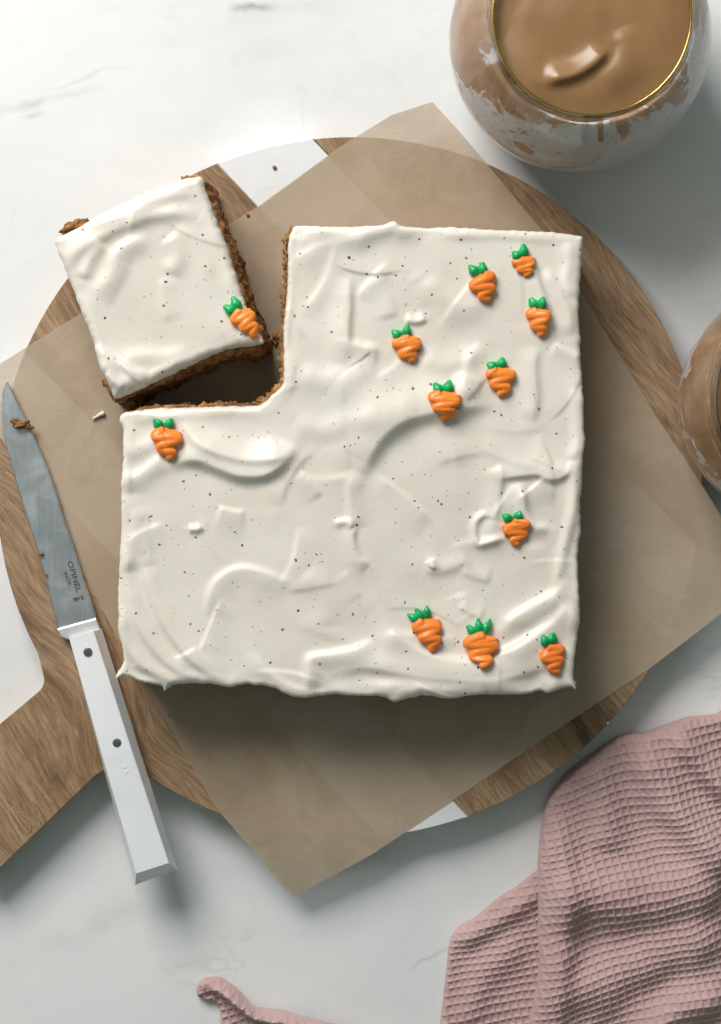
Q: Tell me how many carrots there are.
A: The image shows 12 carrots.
